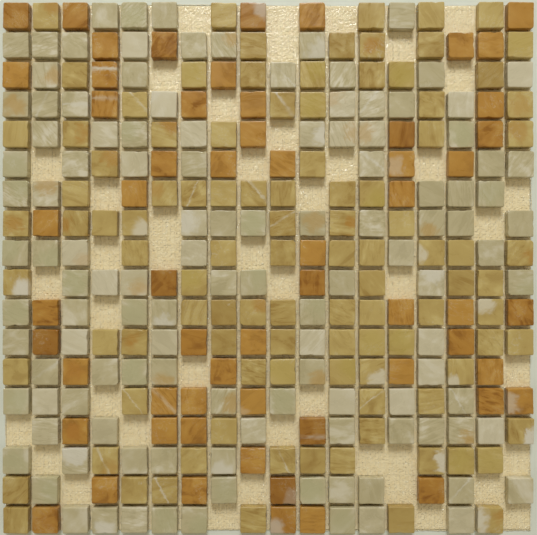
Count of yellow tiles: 102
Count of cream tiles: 119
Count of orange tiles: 59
